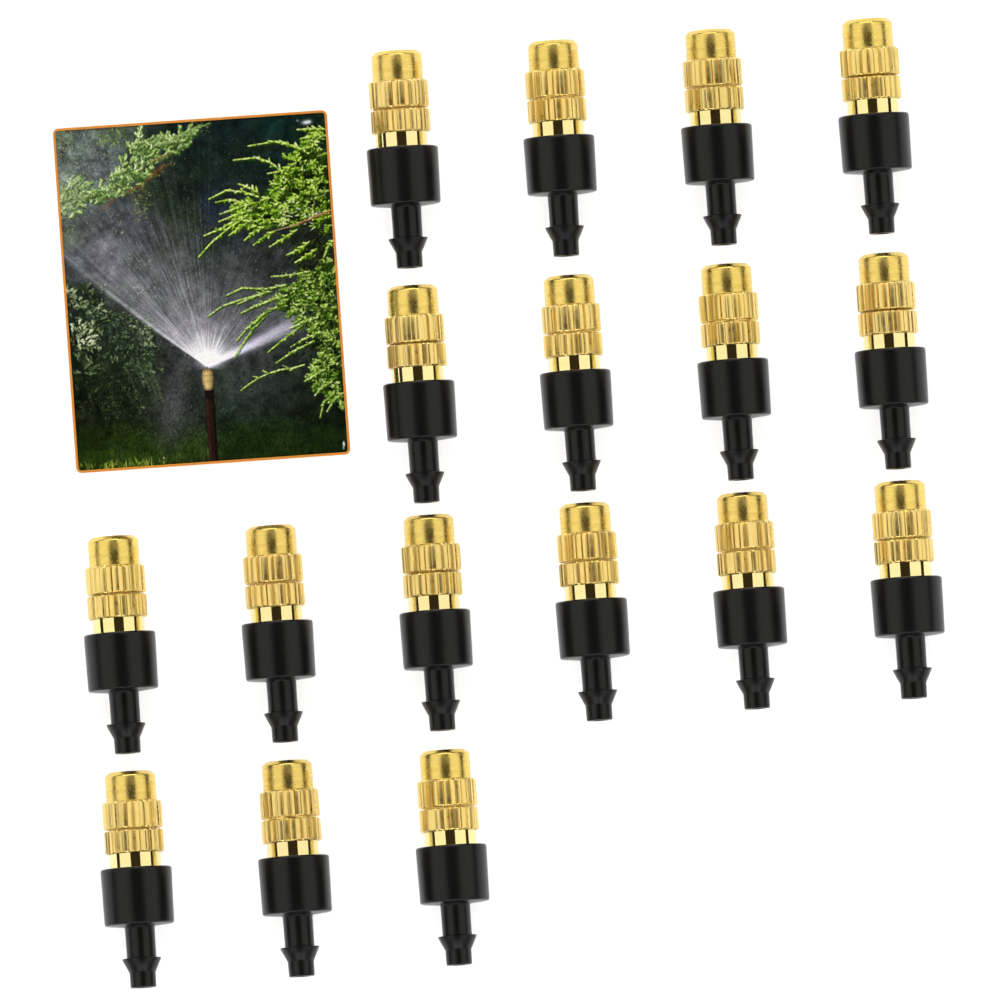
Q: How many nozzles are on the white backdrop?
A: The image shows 17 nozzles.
